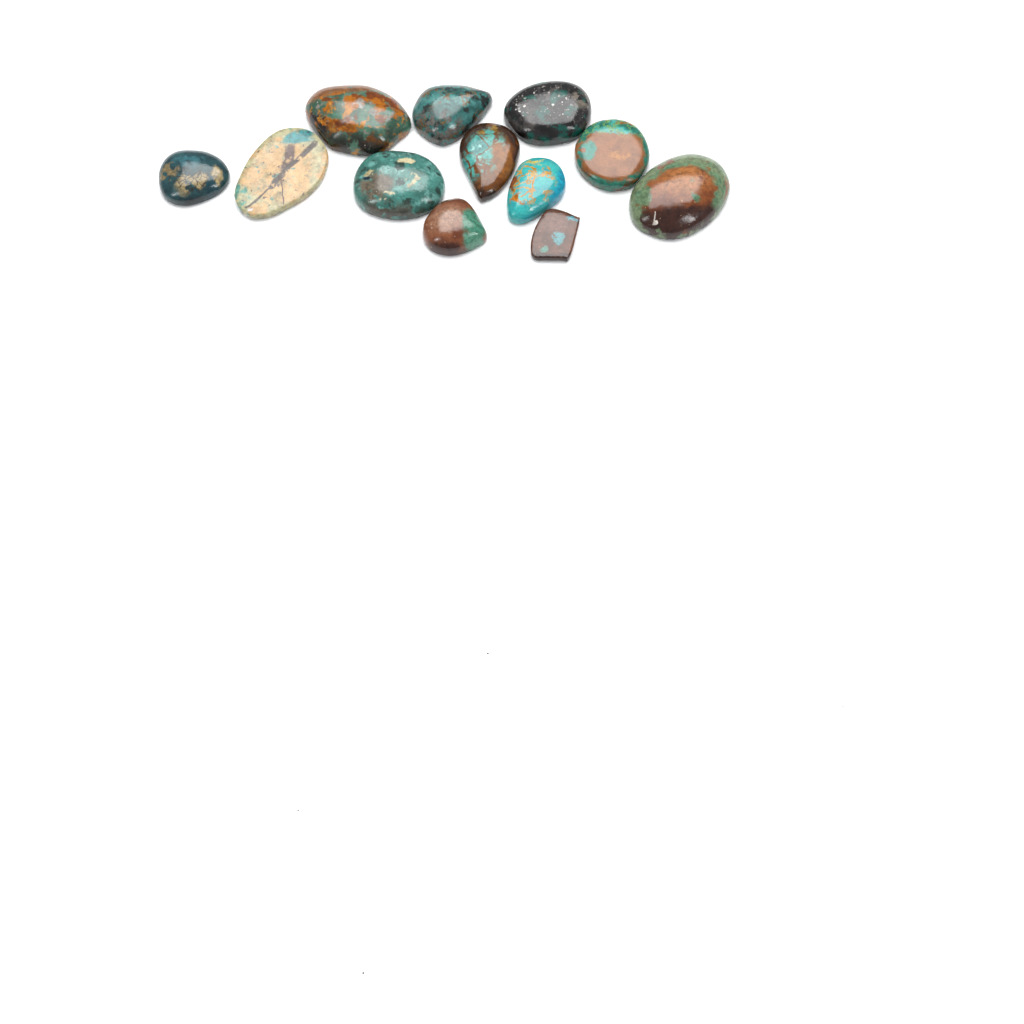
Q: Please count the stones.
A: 12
